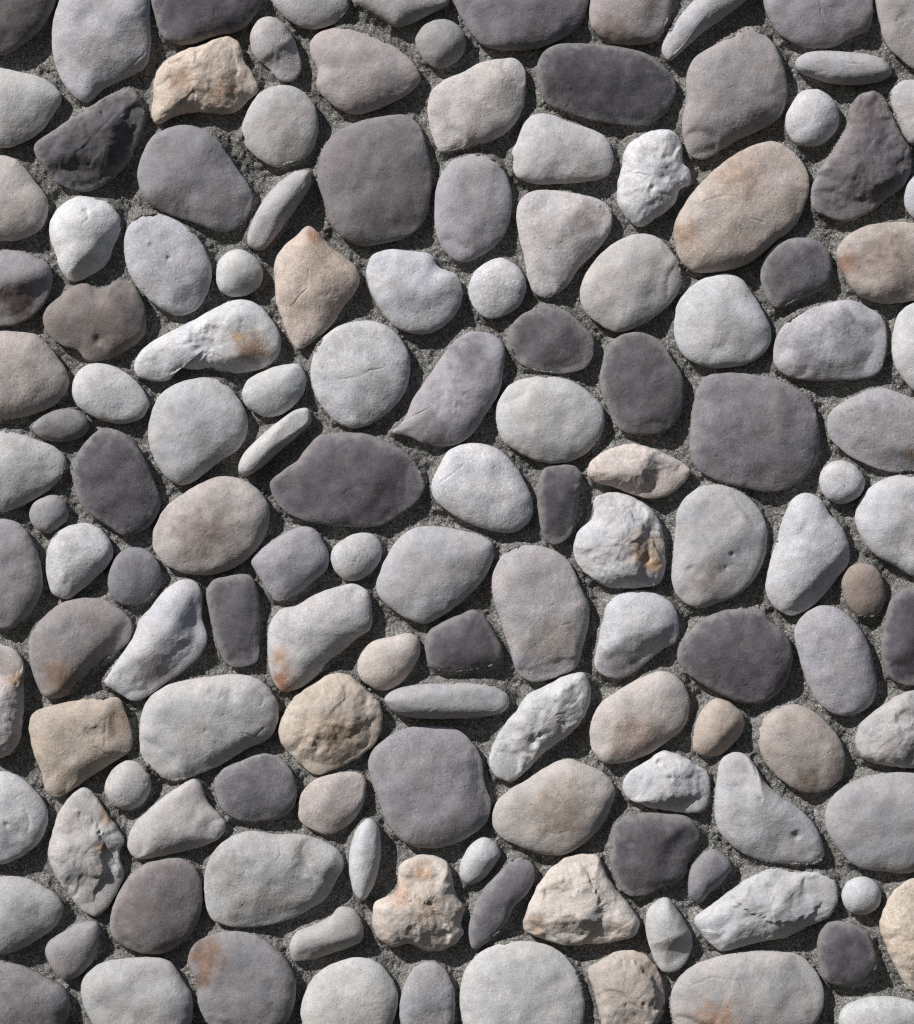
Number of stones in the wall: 140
